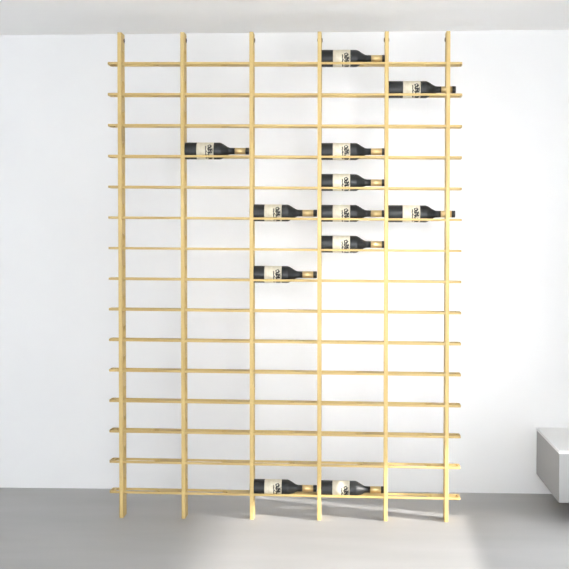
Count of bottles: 12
